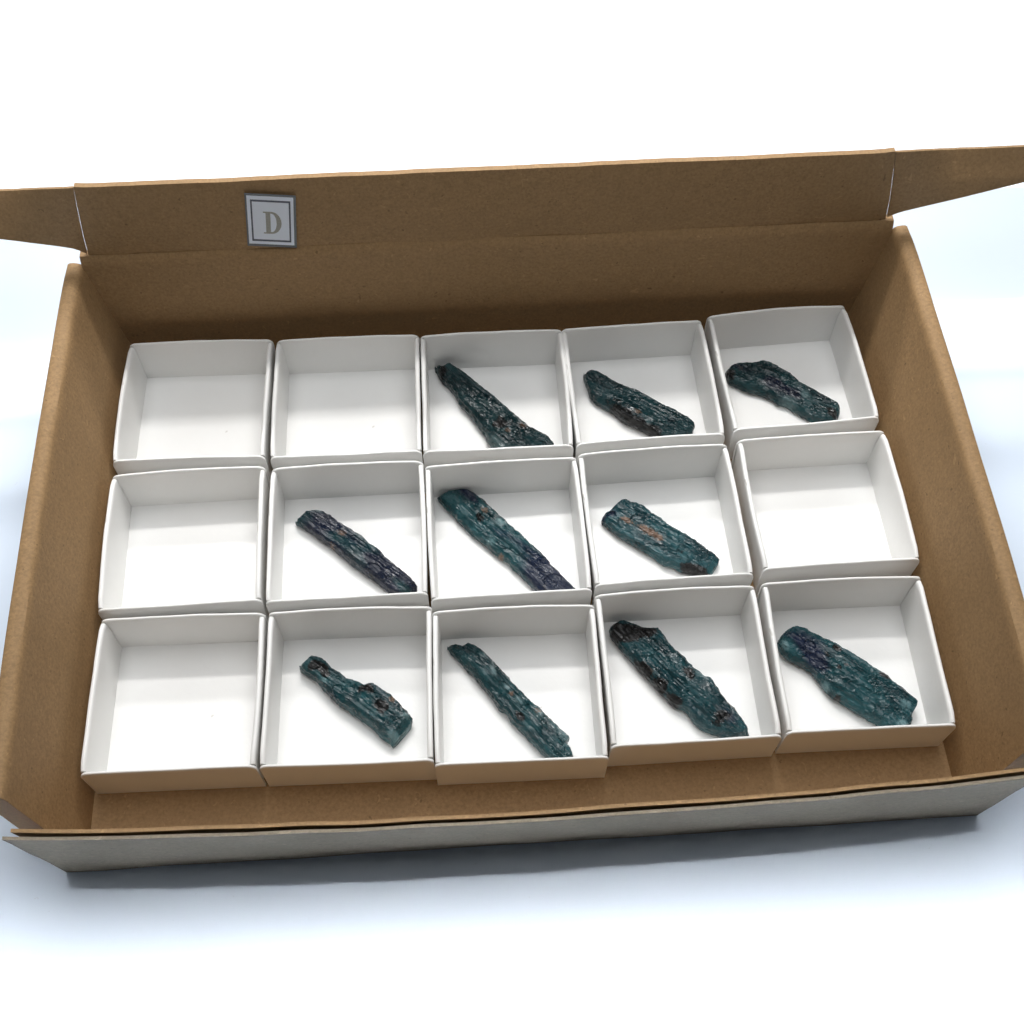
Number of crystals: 10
